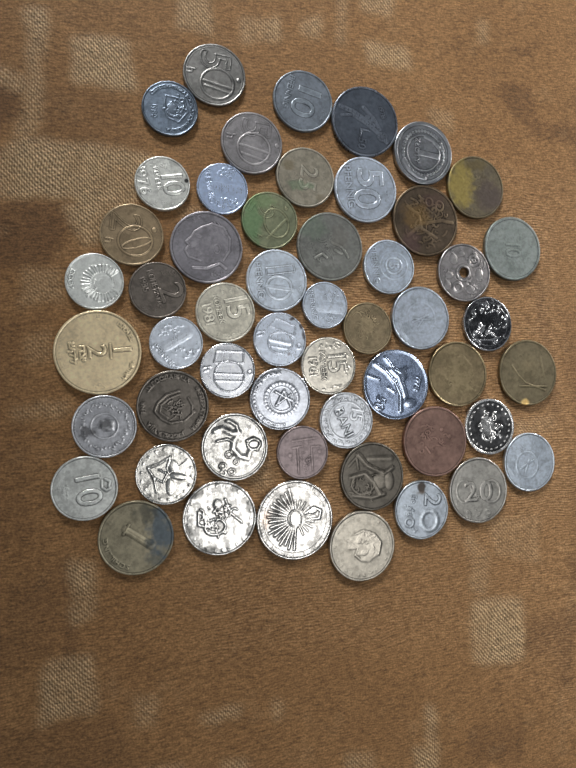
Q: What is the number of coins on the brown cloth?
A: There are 53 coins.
